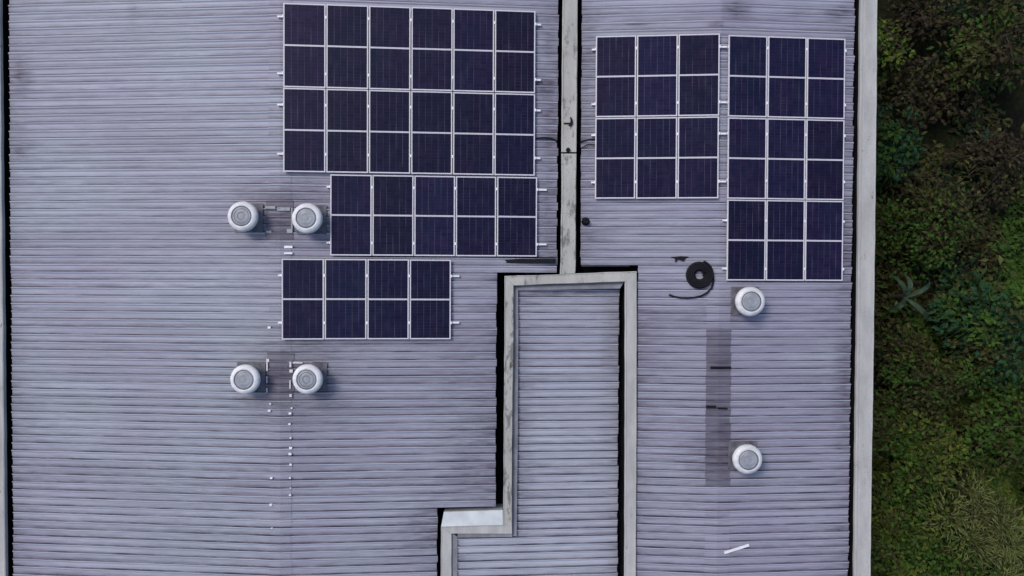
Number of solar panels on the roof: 36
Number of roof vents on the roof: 6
